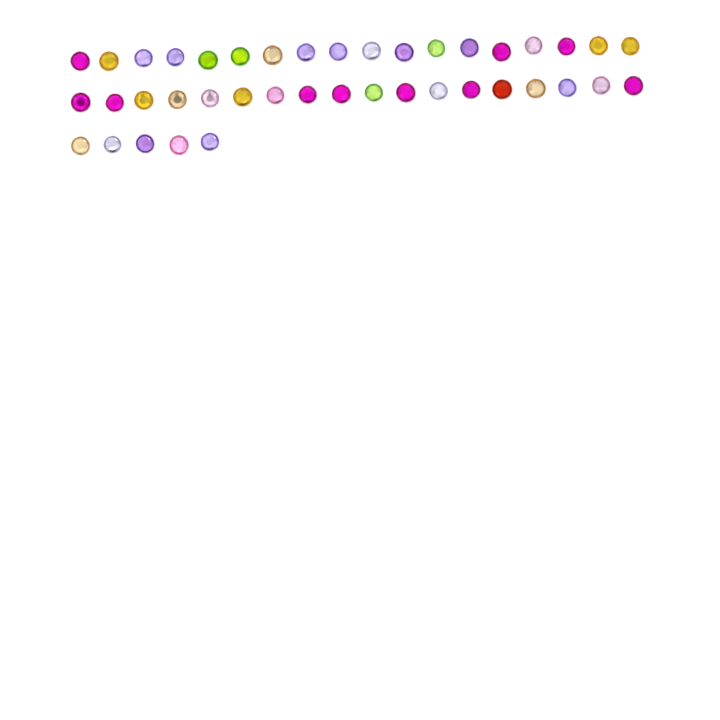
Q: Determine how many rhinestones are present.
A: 41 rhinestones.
